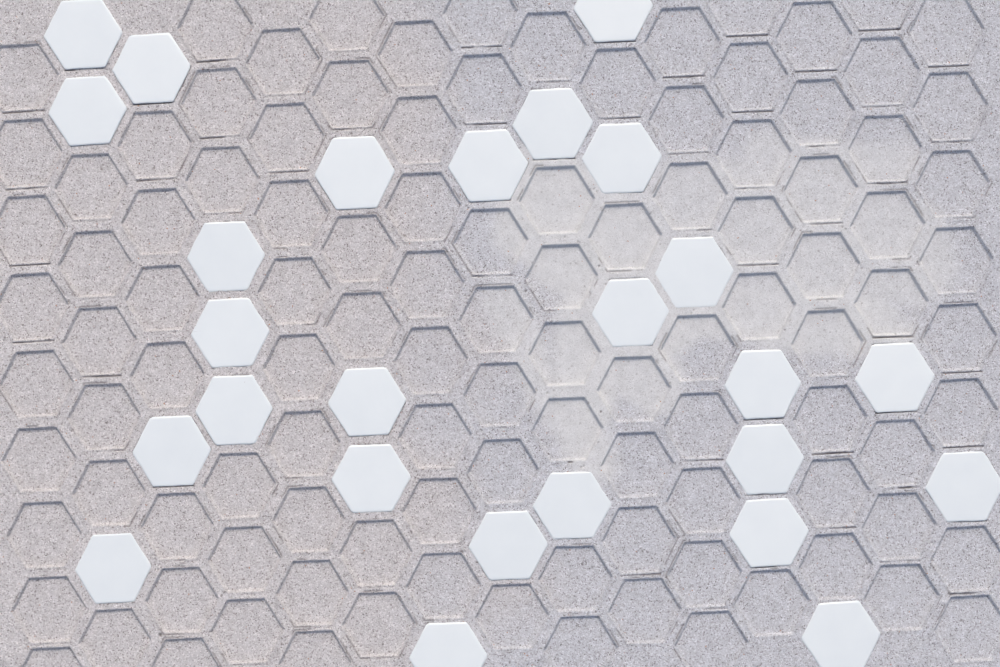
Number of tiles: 26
